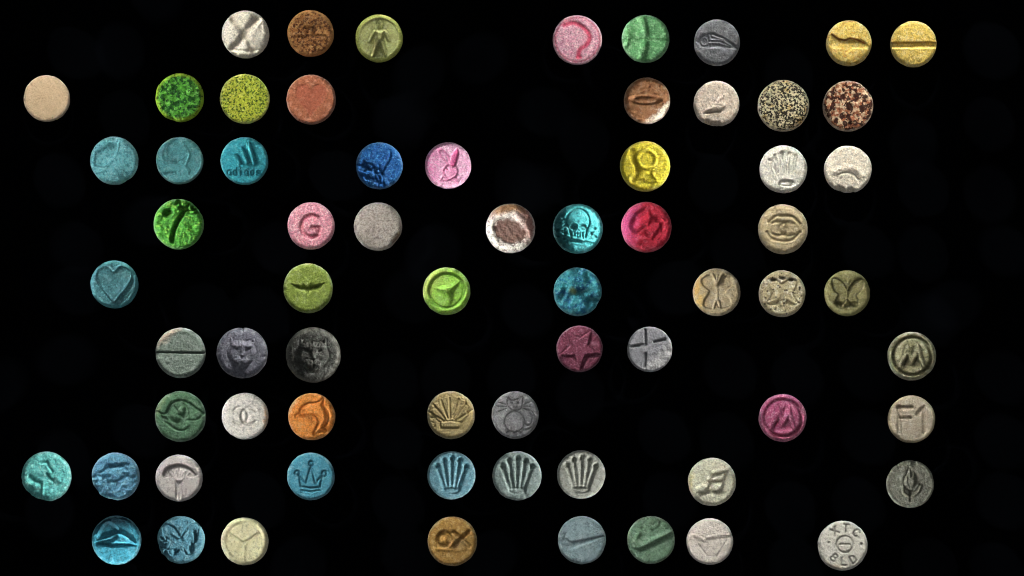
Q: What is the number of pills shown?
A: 68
